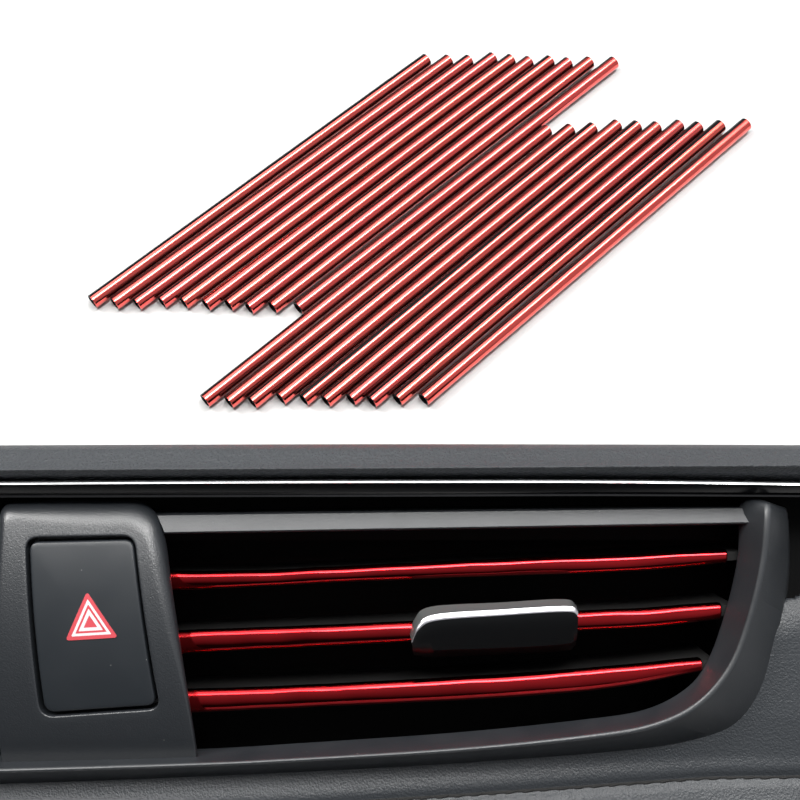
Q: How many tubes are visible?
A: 20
